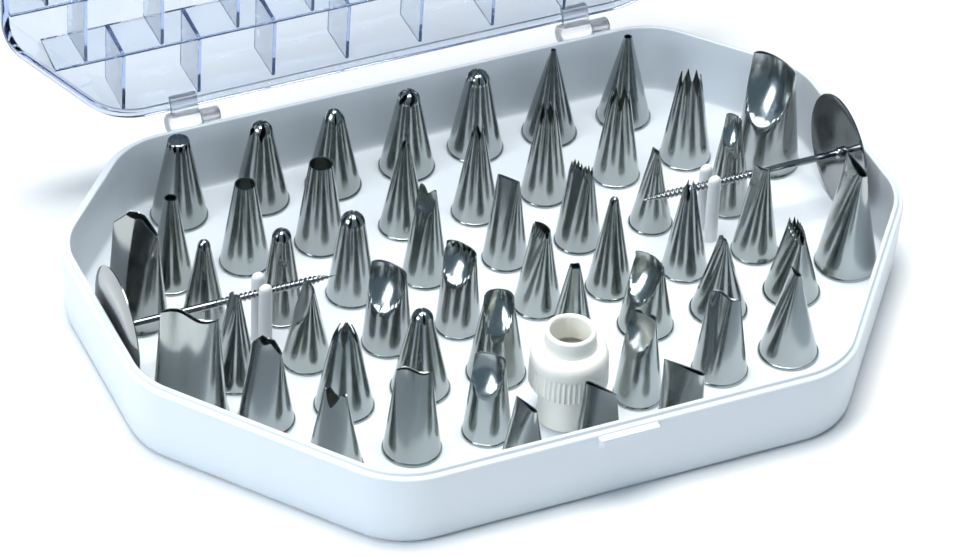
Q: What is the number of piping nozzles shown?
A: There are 52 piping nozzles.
